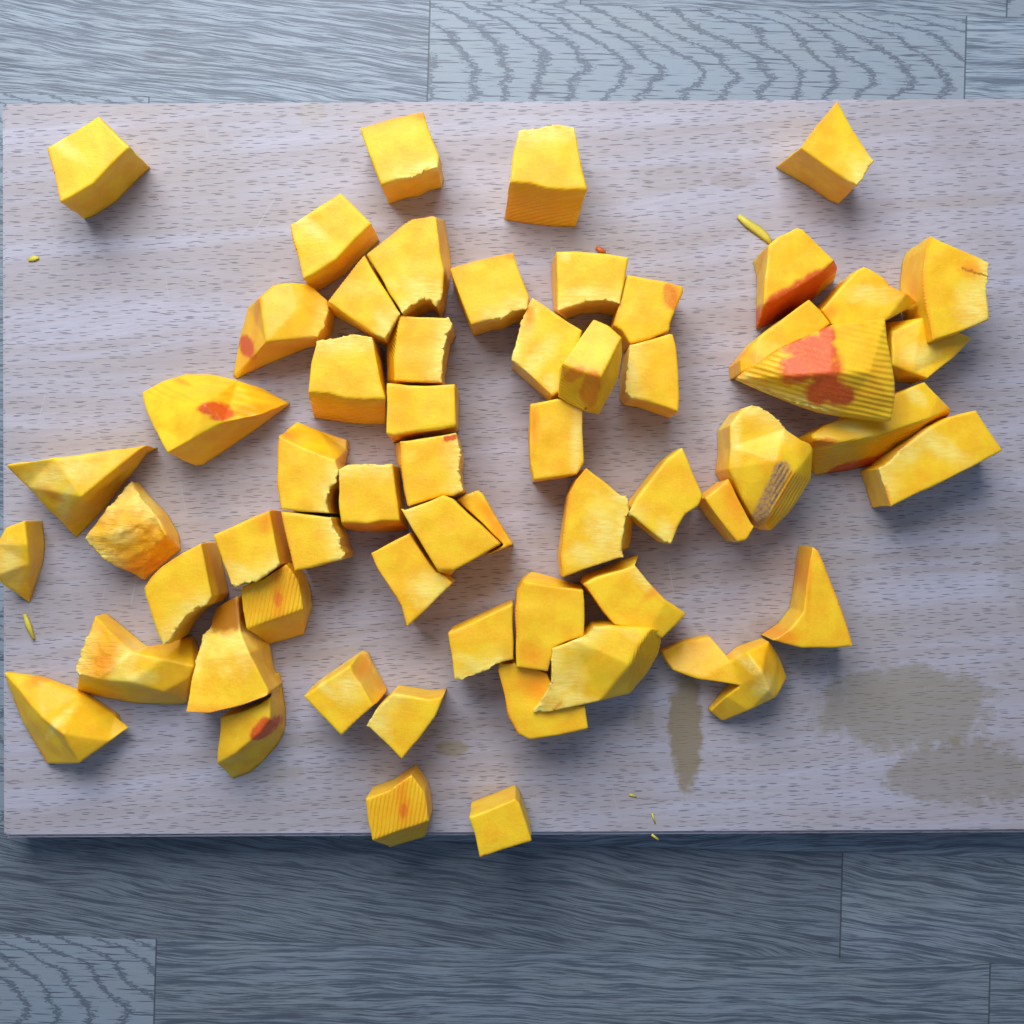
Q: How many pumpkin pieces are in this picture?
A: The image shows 59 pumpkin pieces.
